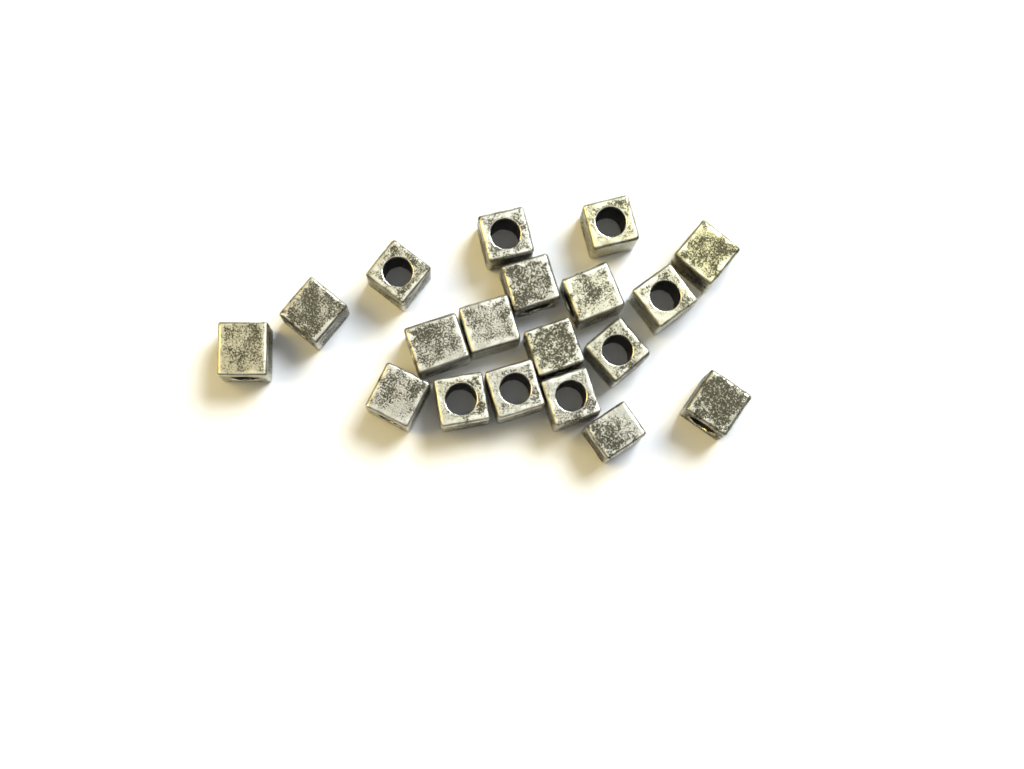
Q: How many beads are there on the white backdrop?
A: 19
